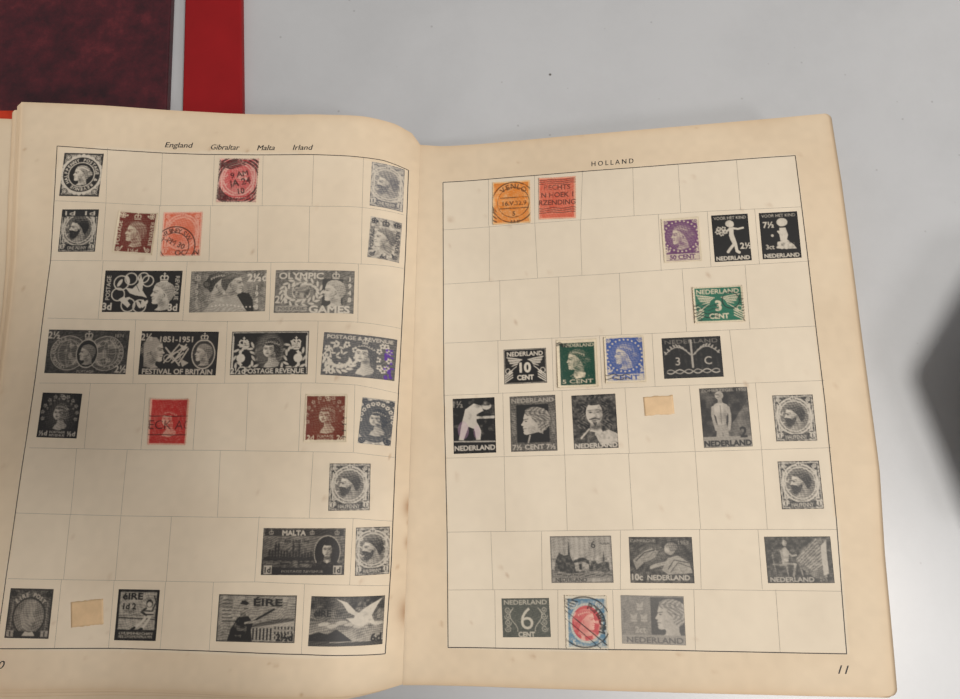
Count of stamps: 47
